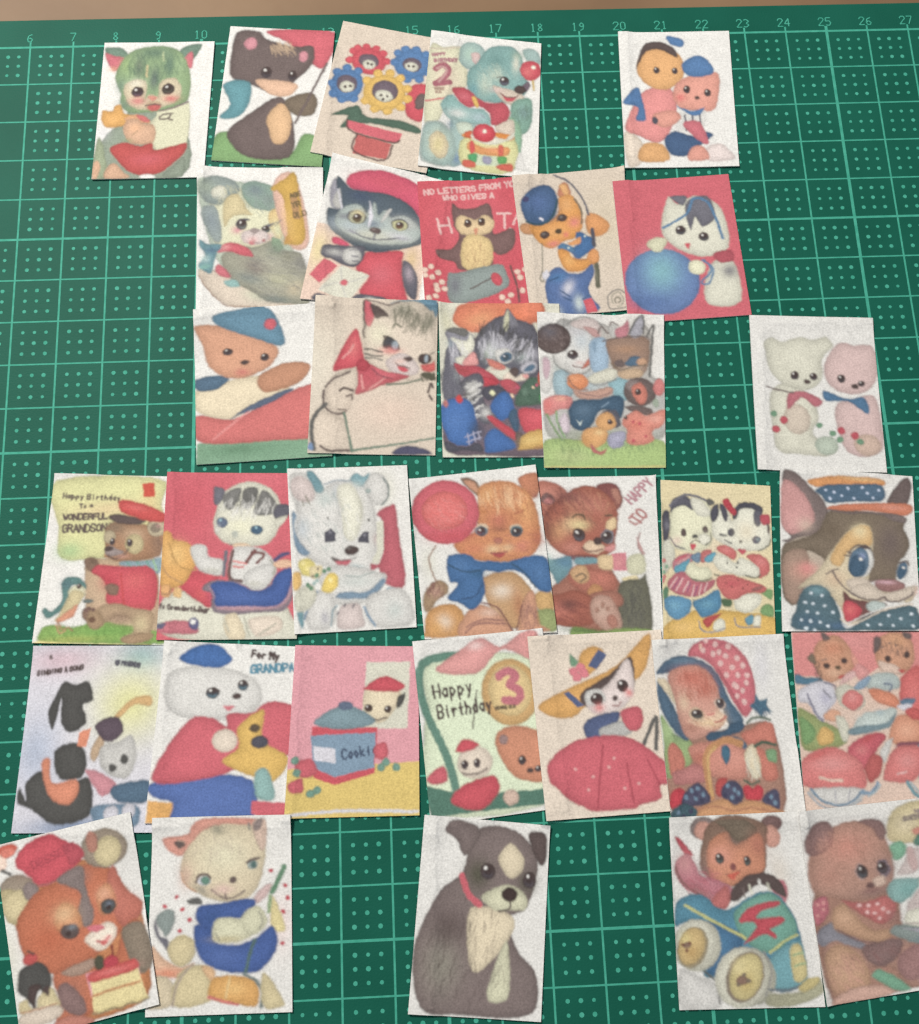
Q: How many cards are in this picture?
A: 34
